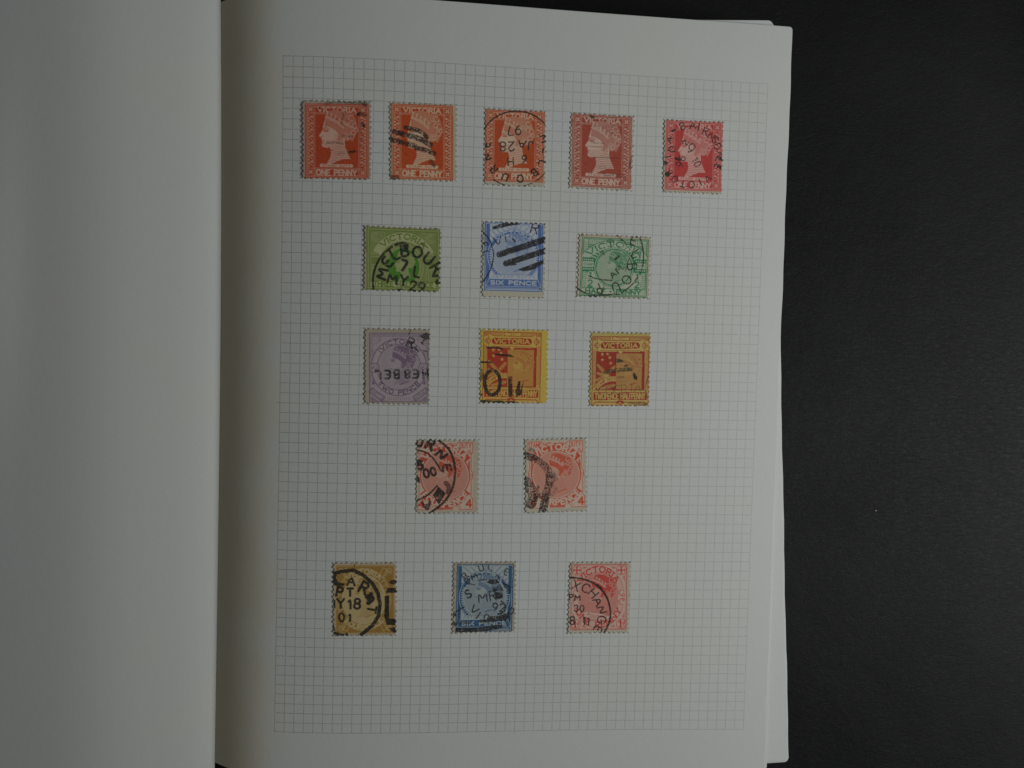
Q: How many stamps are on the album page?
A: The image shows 16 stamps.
